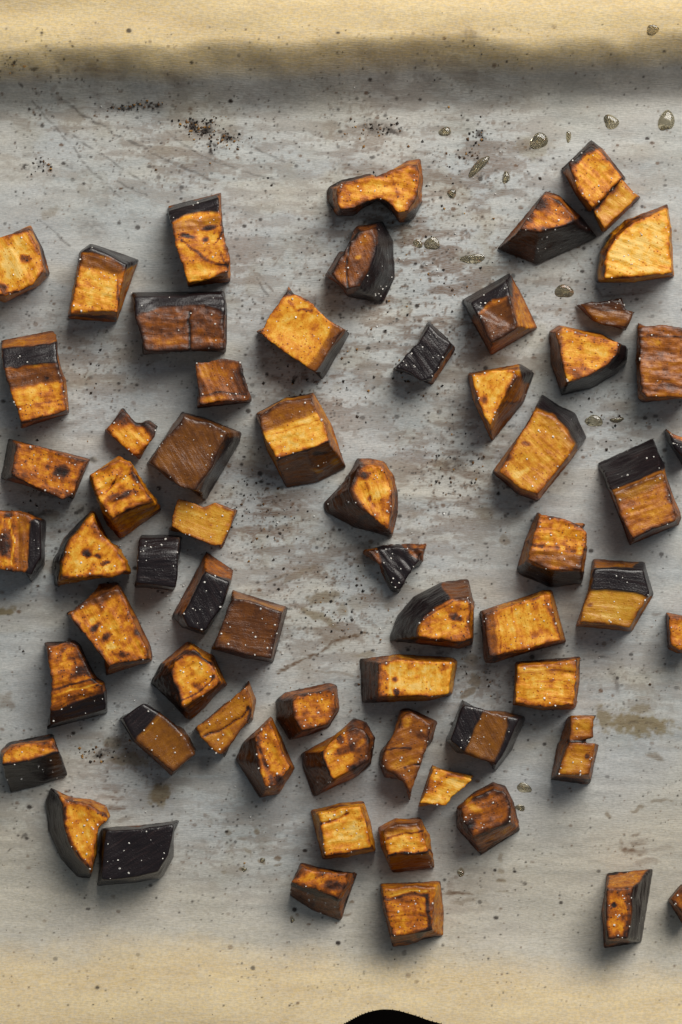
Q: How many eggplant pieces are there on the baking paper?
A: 63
